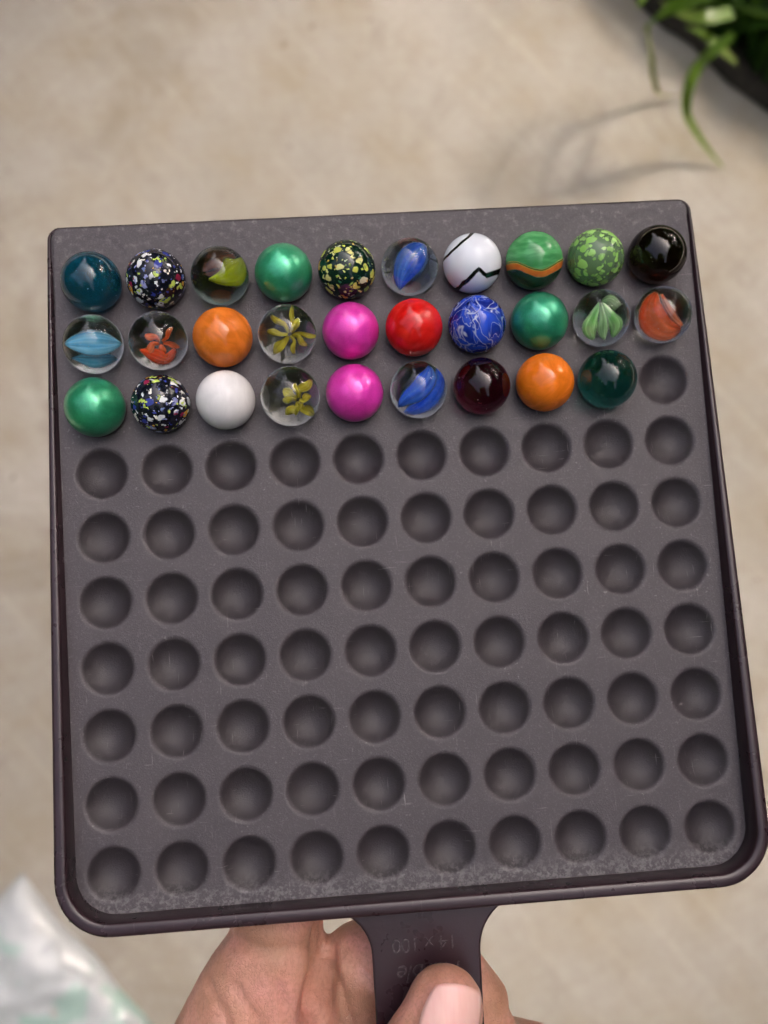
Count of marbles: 29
